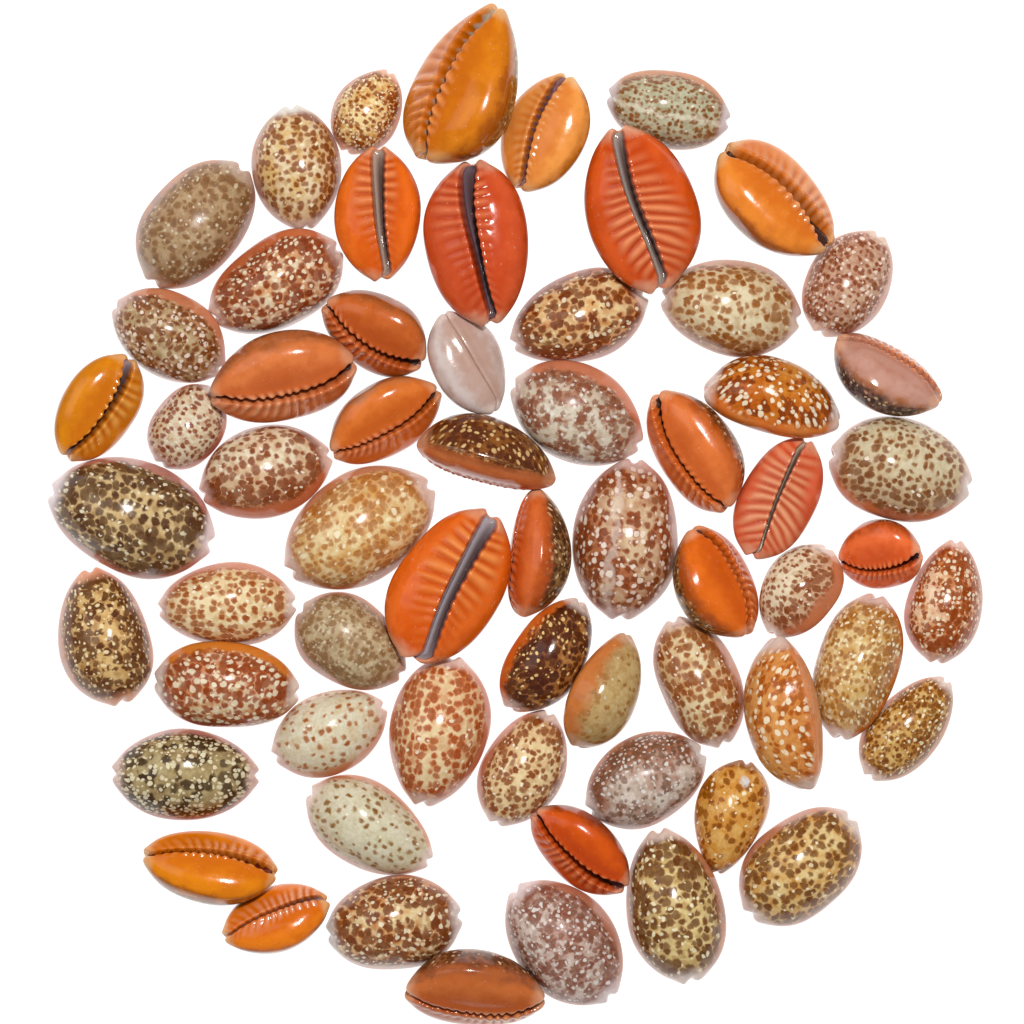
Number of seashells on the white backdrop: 63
